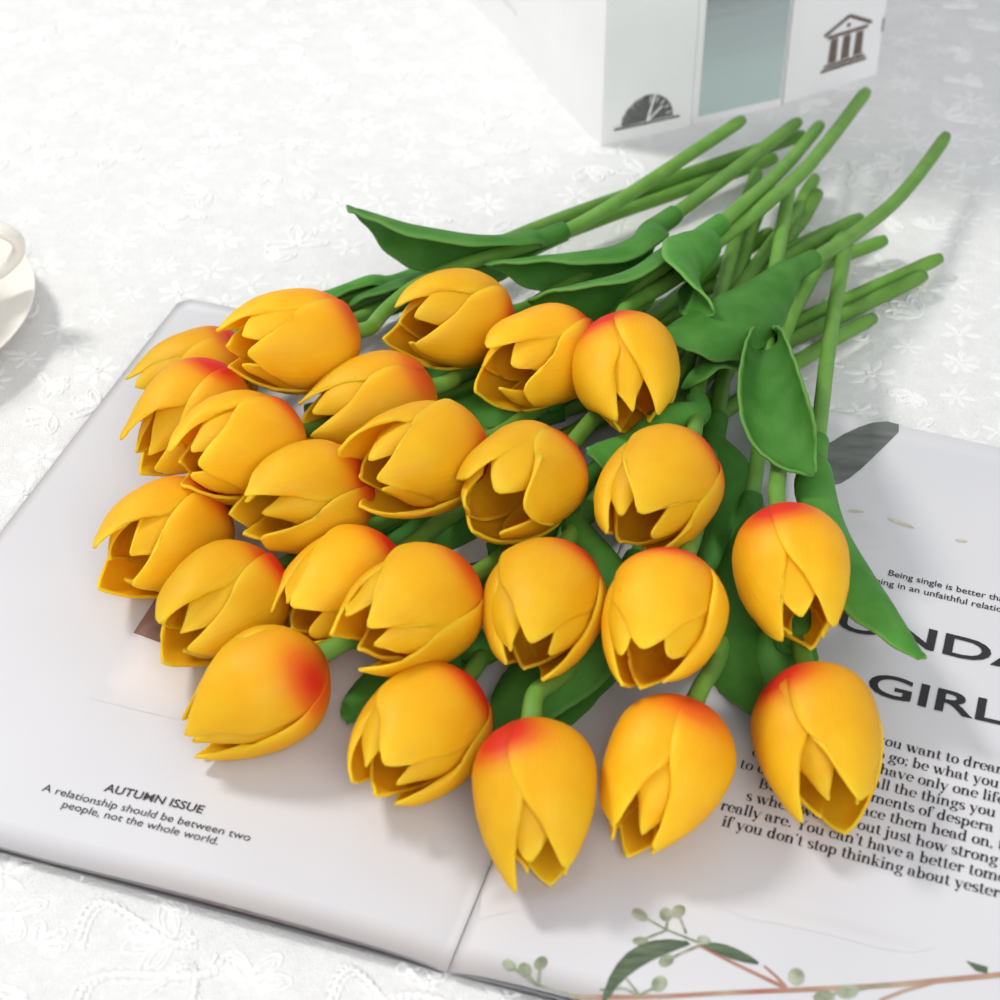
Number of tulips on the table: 24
